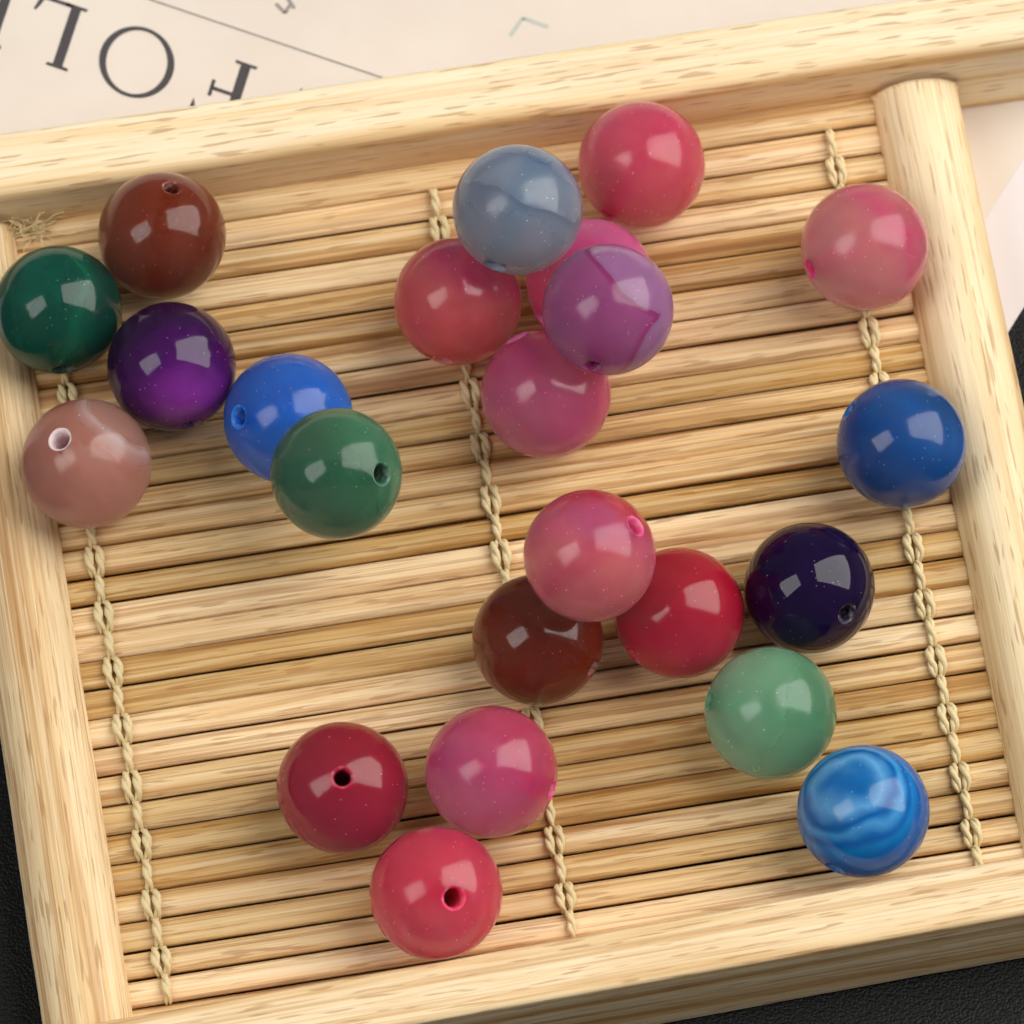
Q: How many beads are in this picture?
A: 23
